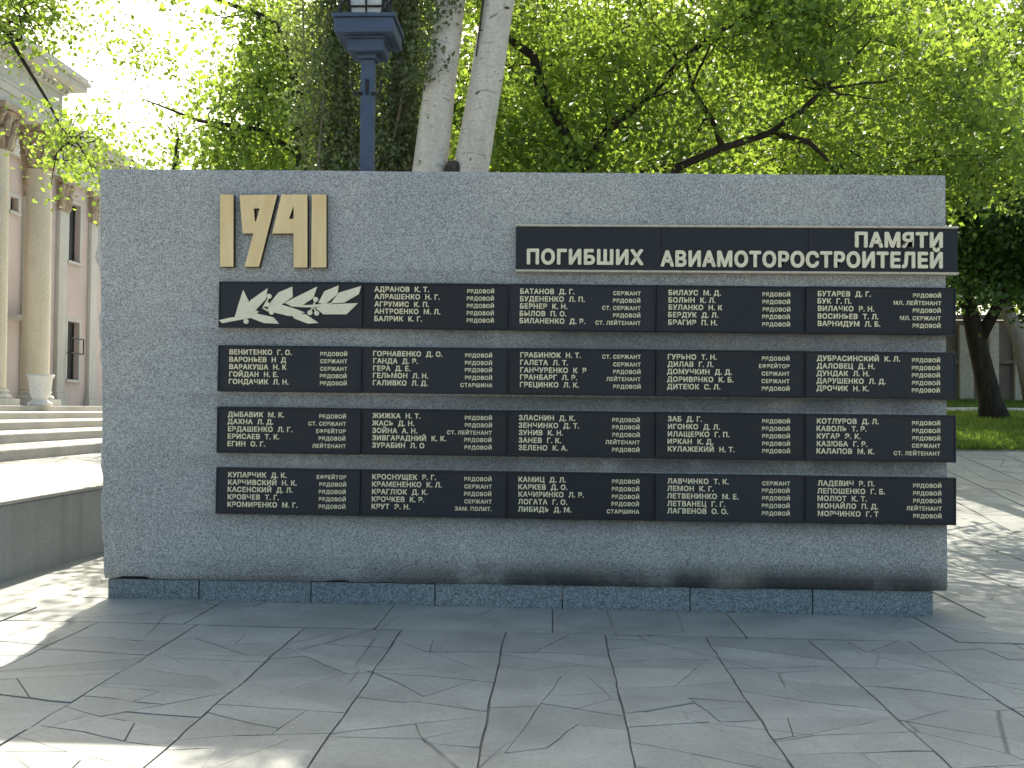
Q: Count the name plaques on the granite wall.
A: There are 19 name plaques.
